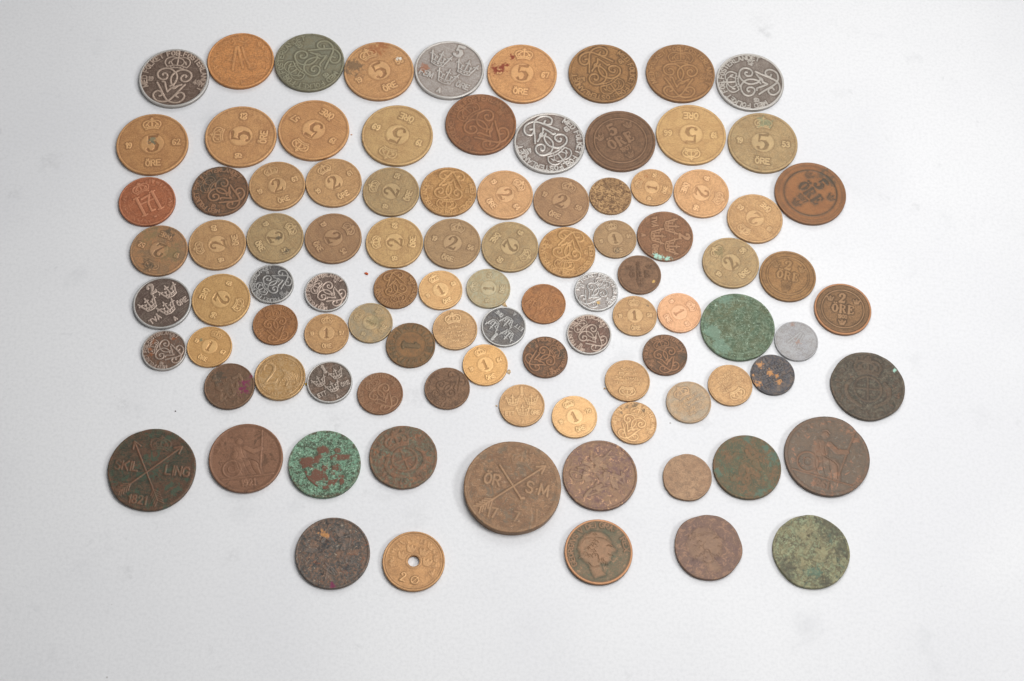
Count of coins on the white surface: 97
